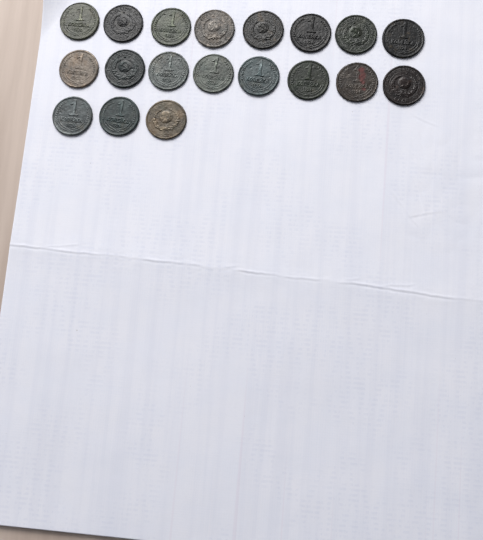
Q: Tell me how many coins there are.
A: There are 19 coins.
